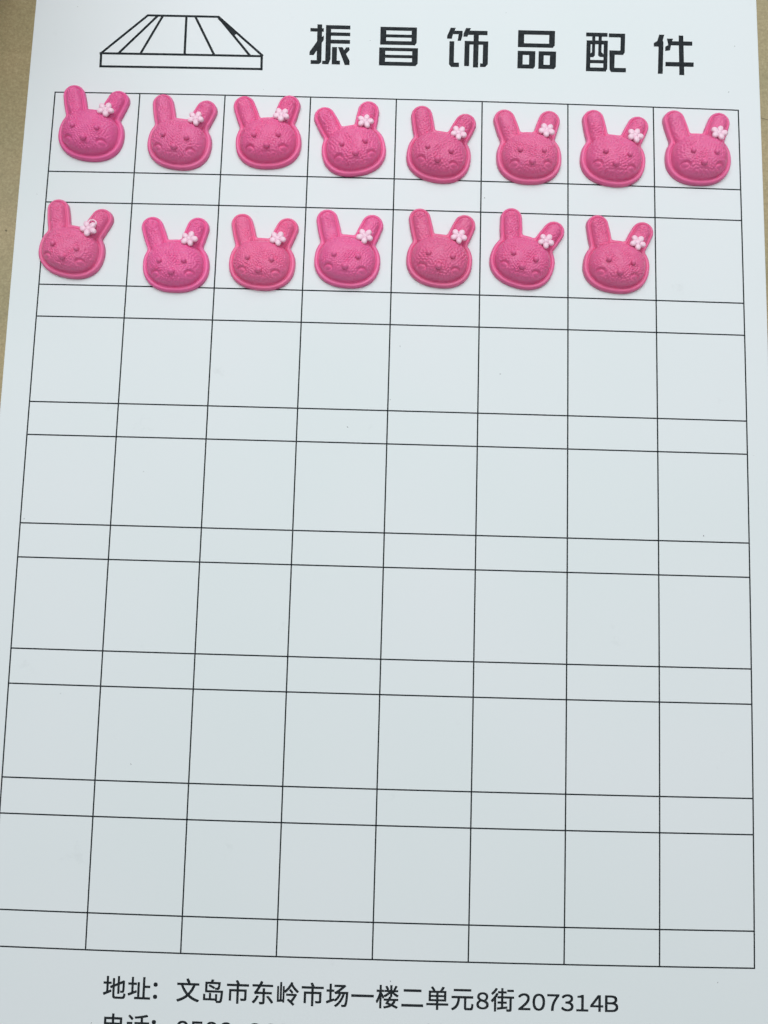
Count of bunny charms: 15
